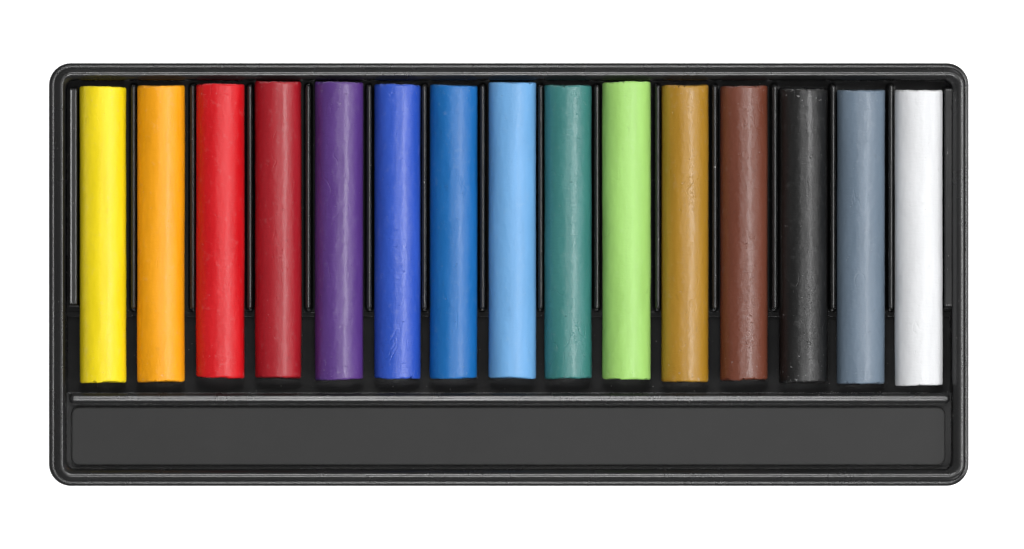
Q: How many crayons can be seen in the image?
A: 15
